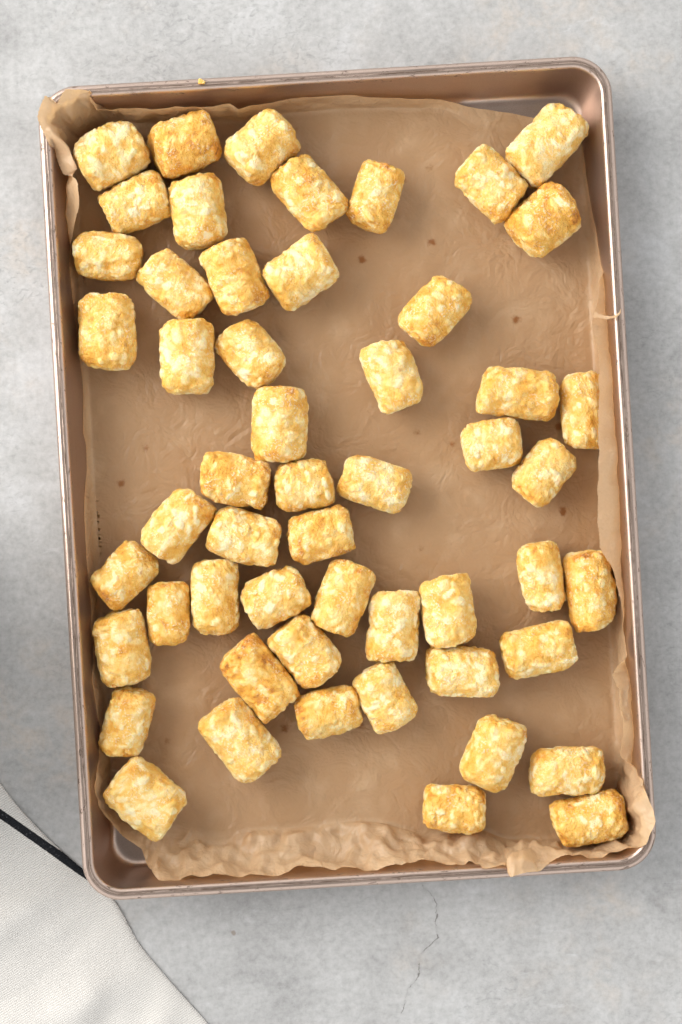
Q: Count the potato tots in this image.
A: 53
